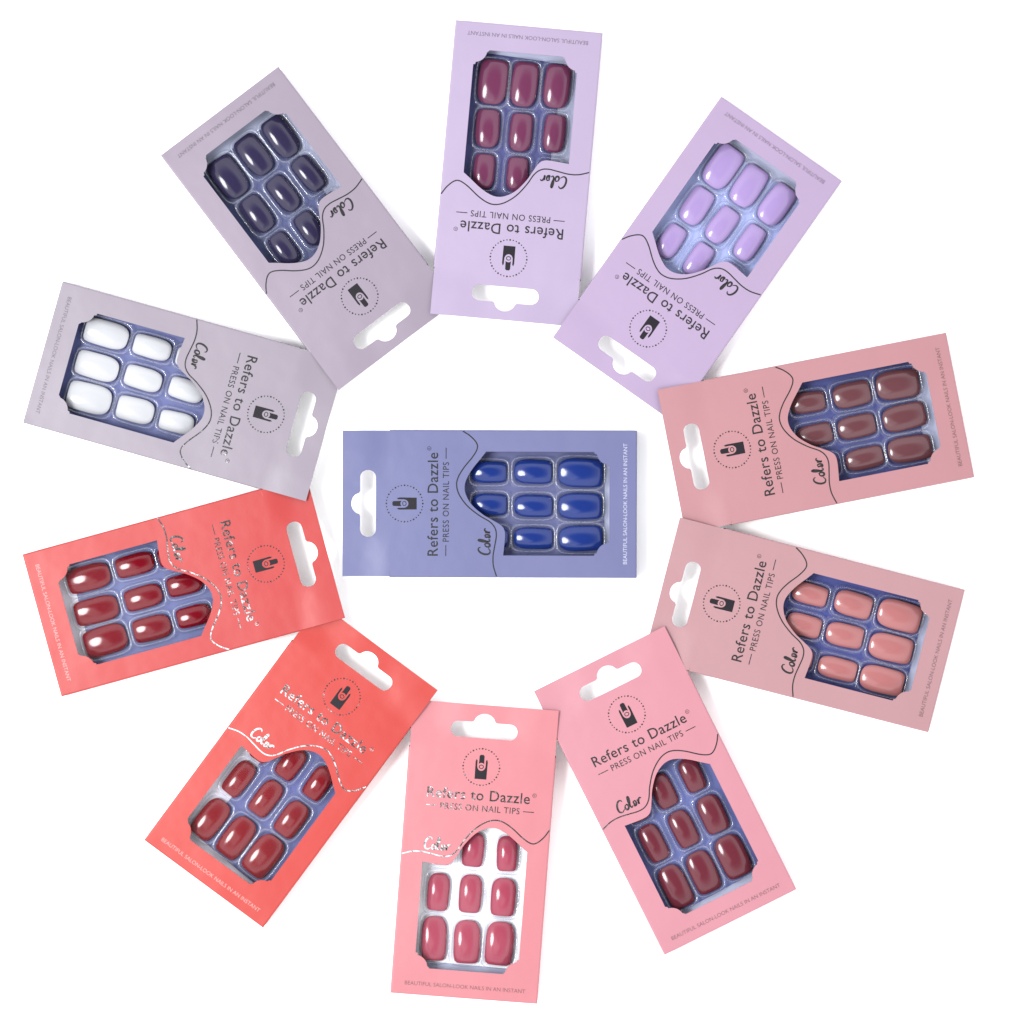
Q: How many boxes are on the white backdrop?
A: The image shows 11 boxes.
